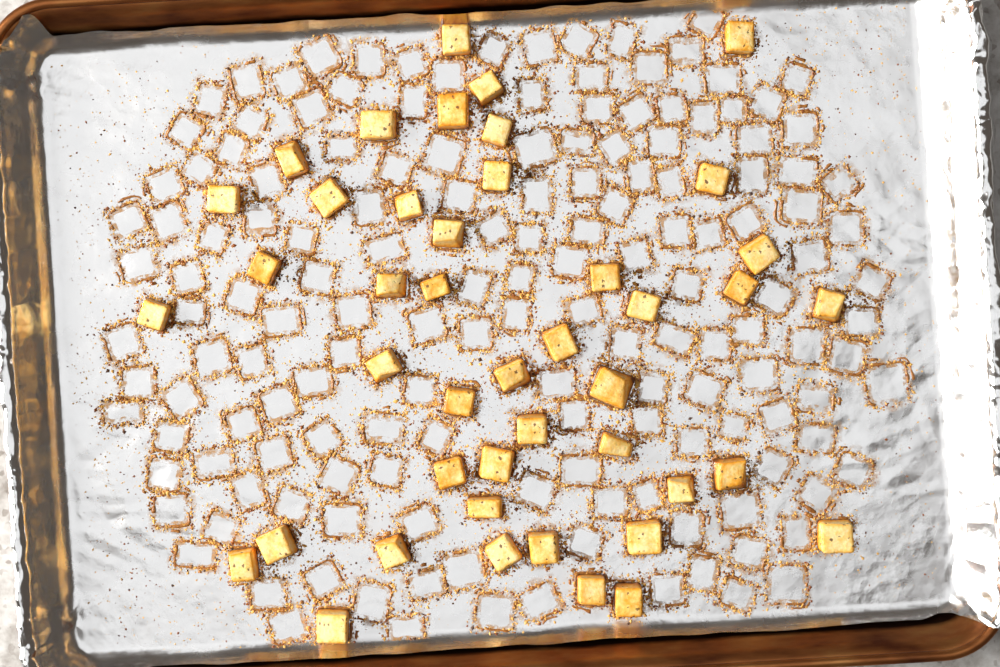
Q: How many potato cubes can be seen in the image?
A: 44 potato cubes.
